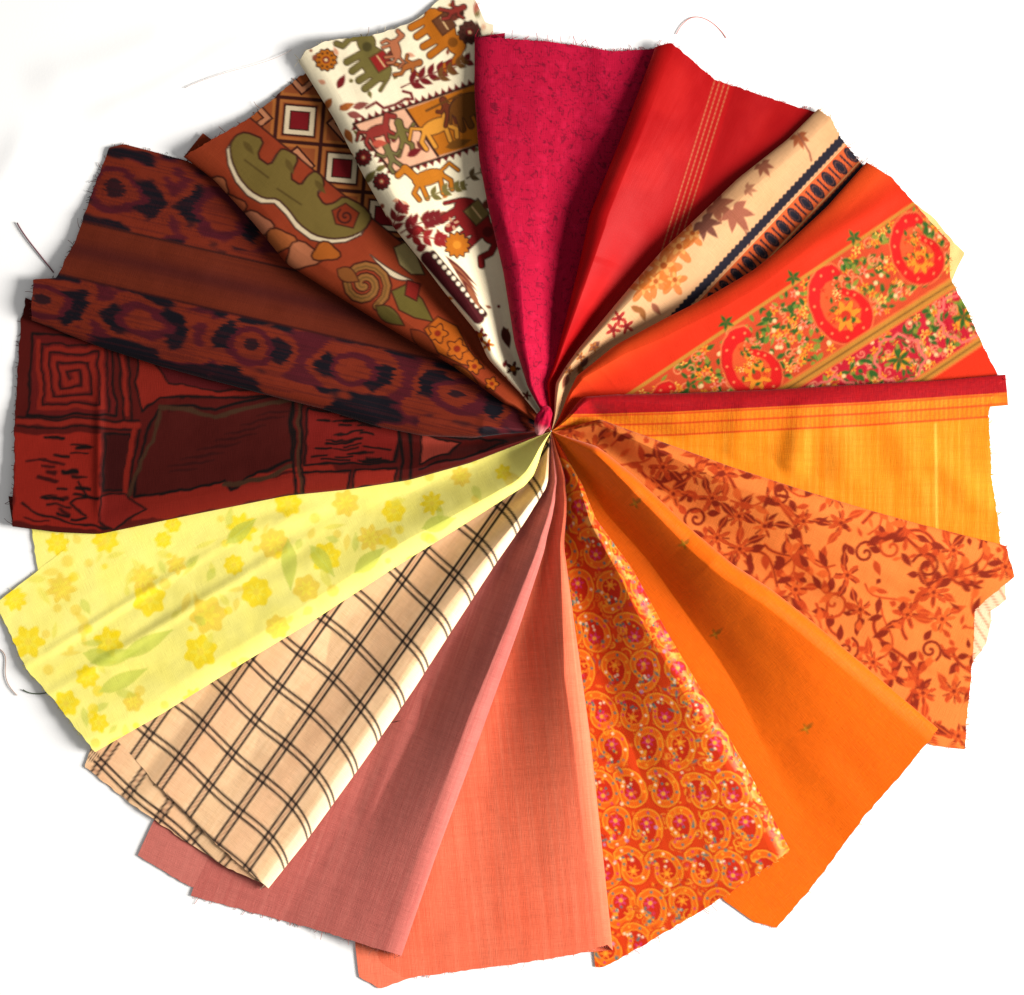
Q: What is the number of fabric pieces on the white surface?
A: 16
